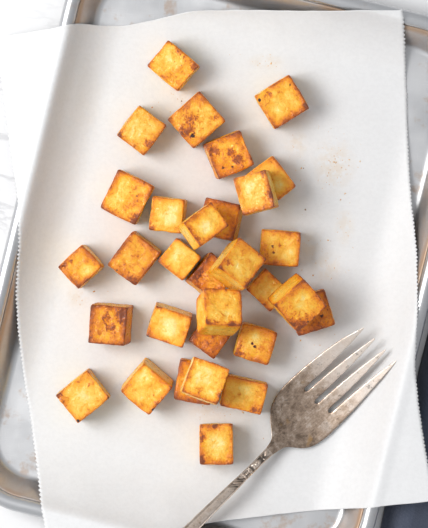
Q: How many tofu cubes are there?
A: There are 31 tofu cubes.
